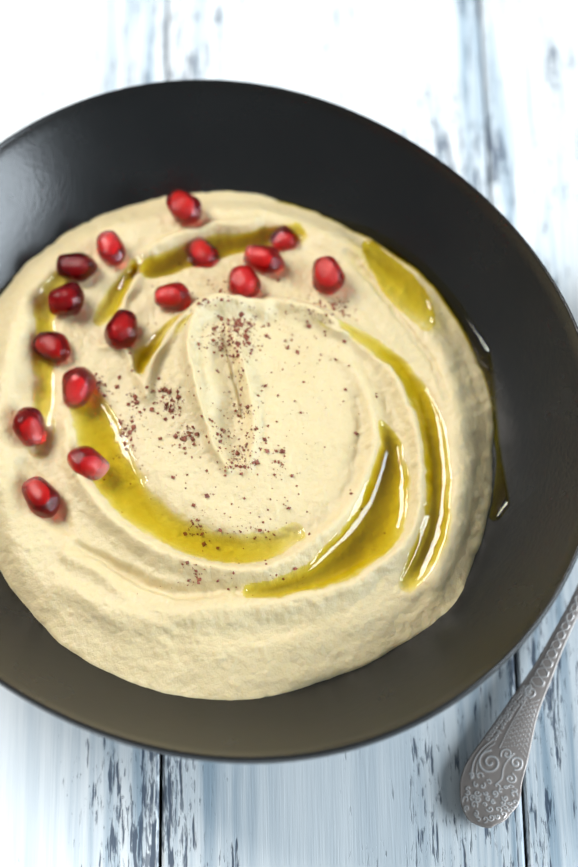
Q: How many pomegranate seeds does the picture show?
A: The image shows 16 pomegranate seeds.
